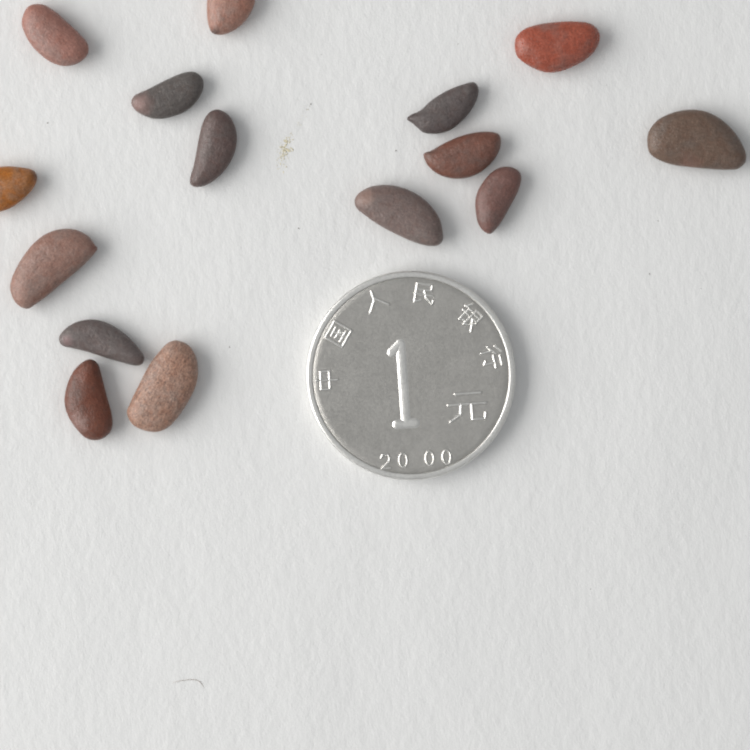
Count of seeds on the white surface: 15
